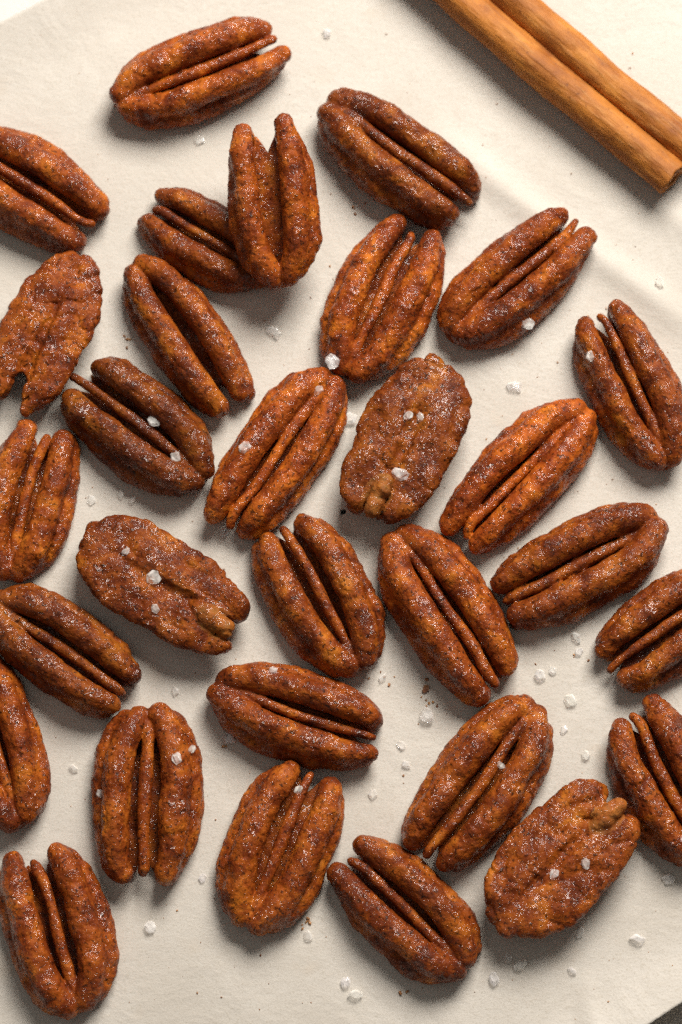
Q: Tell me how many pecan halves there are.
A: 30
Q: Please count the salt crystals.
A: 60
